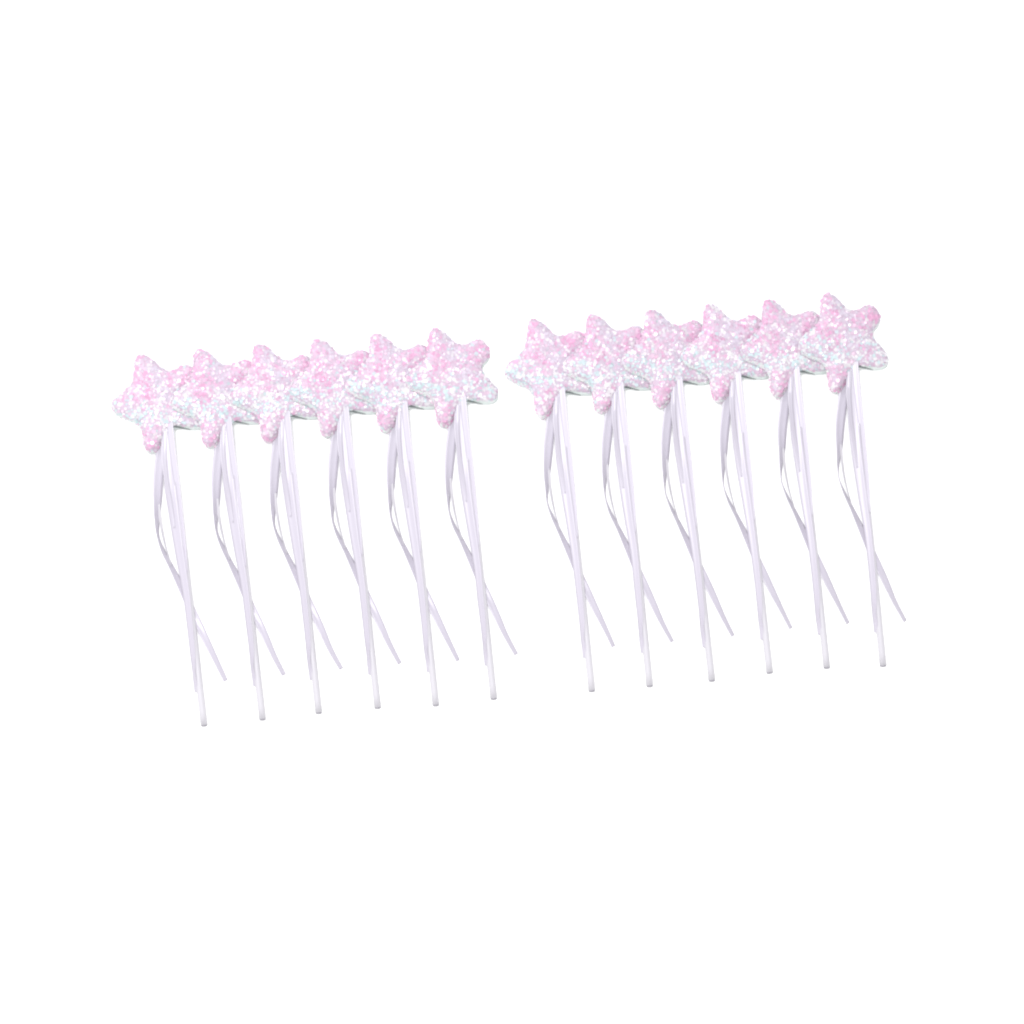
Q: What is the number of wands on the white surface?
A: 12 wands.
